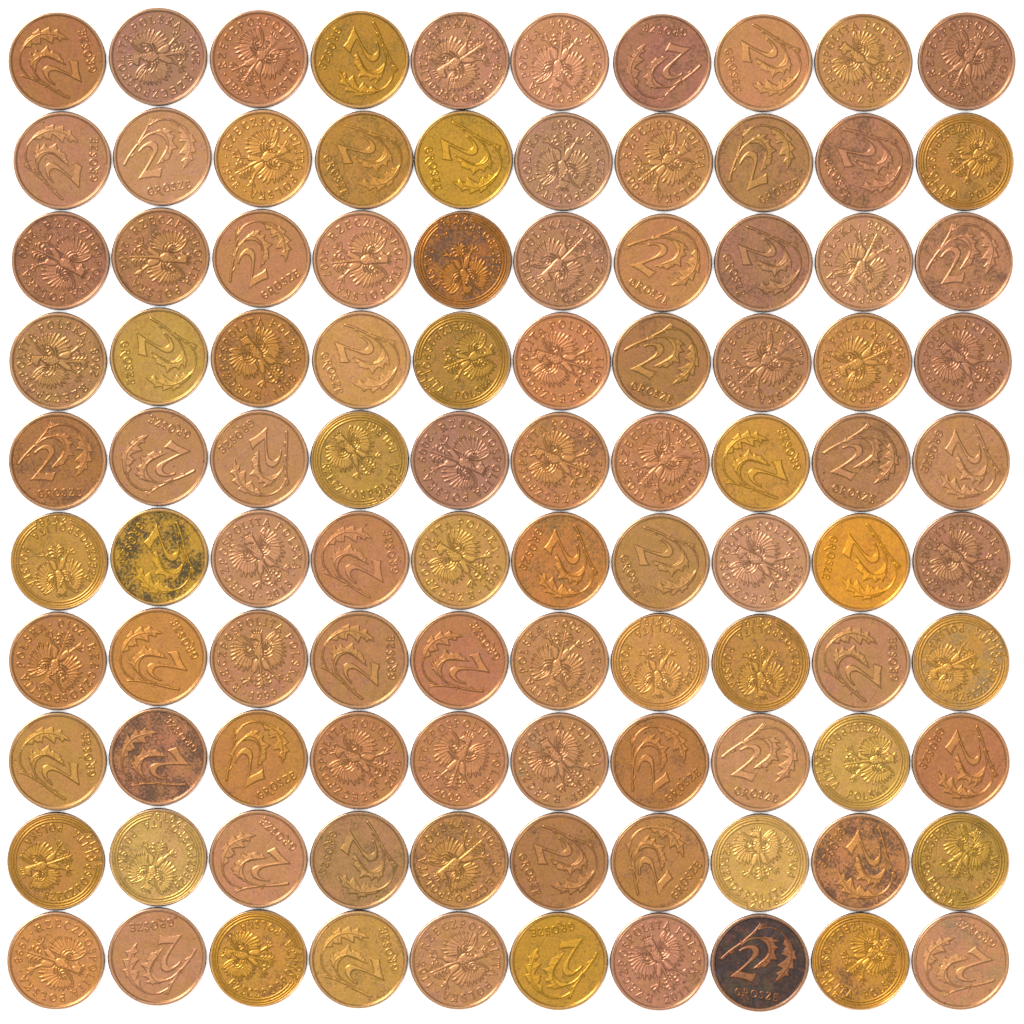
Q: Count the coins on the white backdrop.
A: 100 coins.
